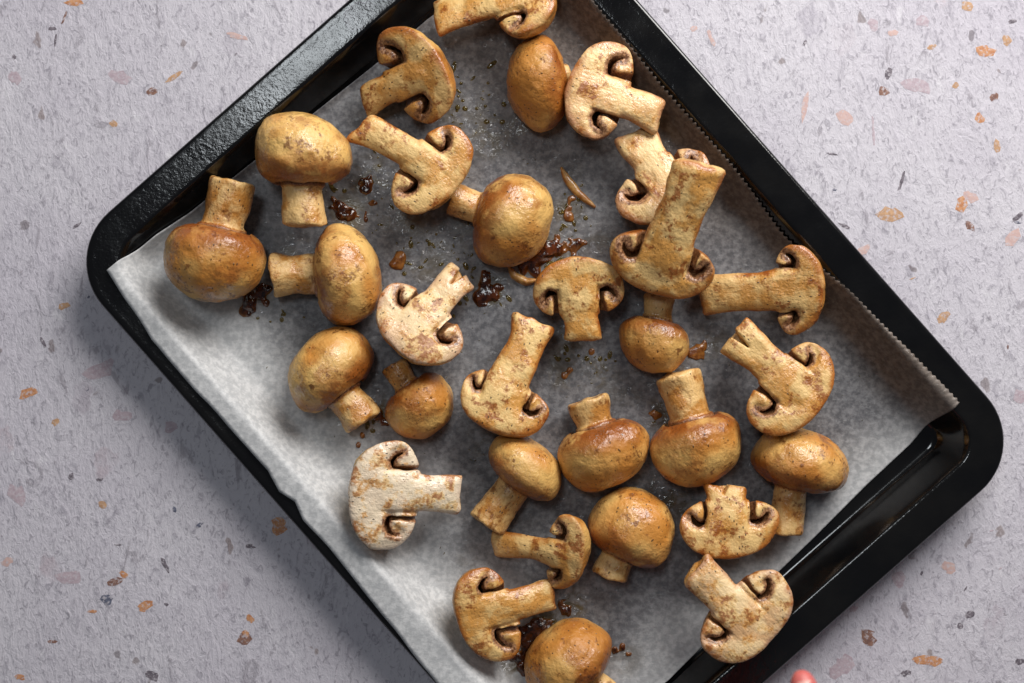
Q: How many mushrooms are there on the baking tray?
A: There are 30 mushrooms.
